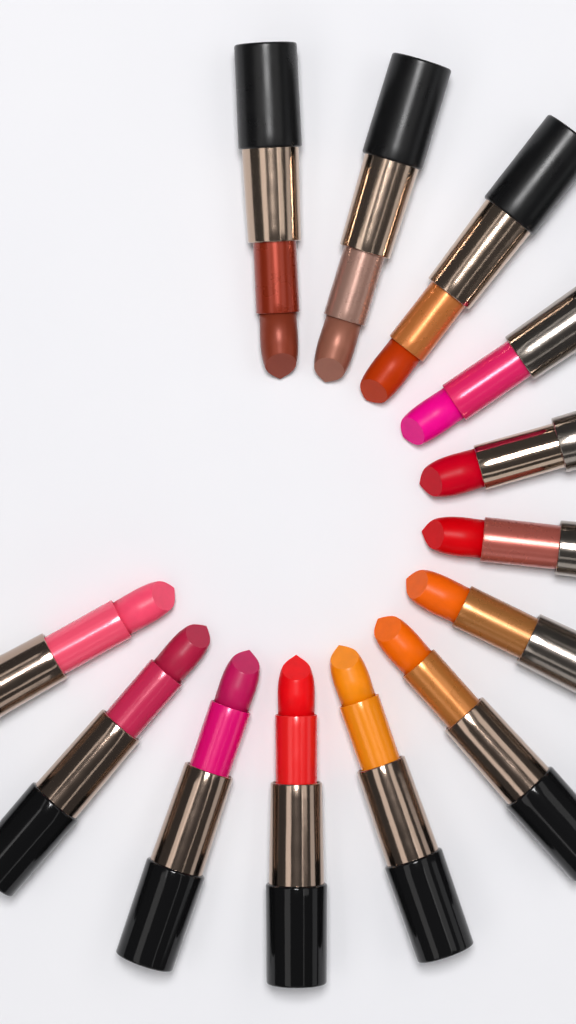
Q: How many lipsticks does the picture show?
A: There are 13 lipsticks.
